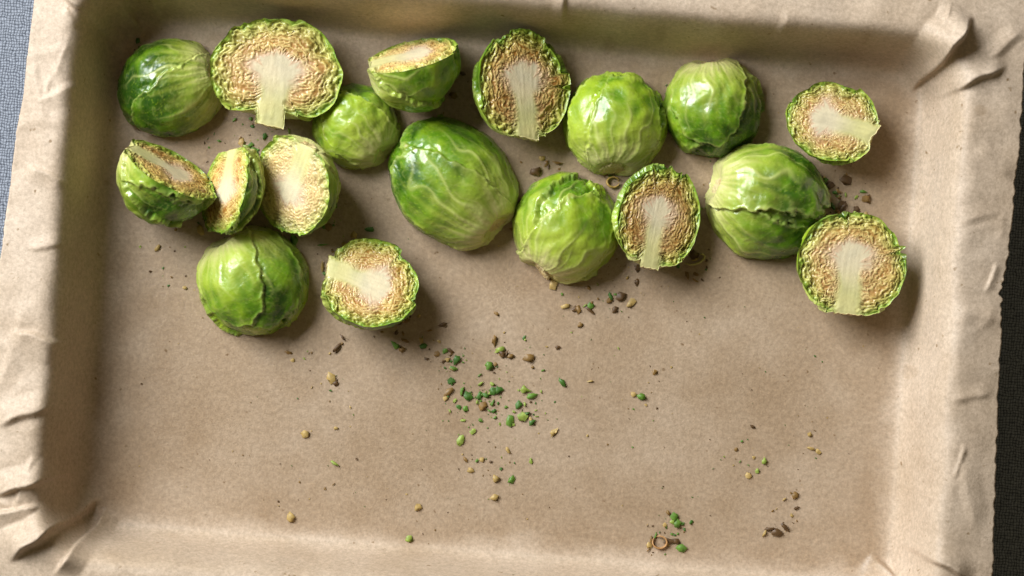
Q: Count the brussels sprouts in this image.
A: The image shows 18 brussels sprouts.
